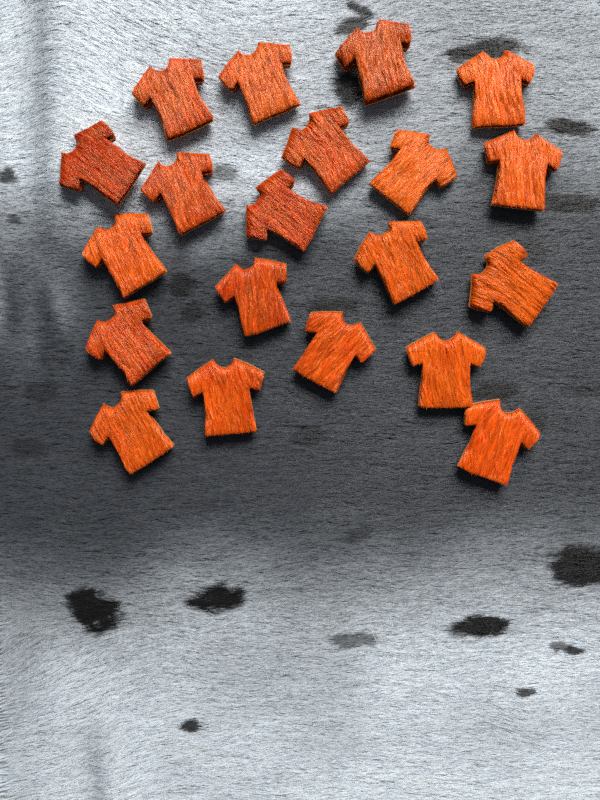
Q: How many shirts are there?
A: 20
